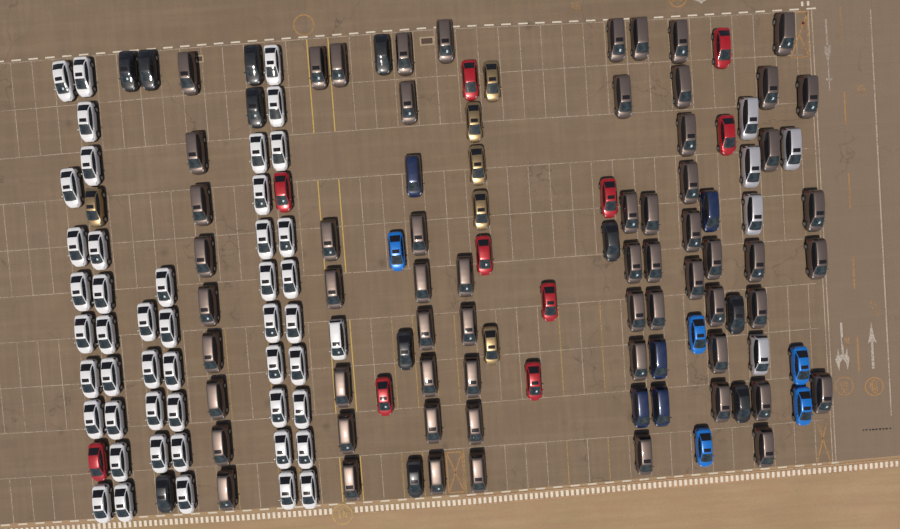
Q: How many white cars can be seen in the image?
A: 48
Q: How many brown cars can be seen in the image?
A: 62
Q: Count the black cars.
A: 11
